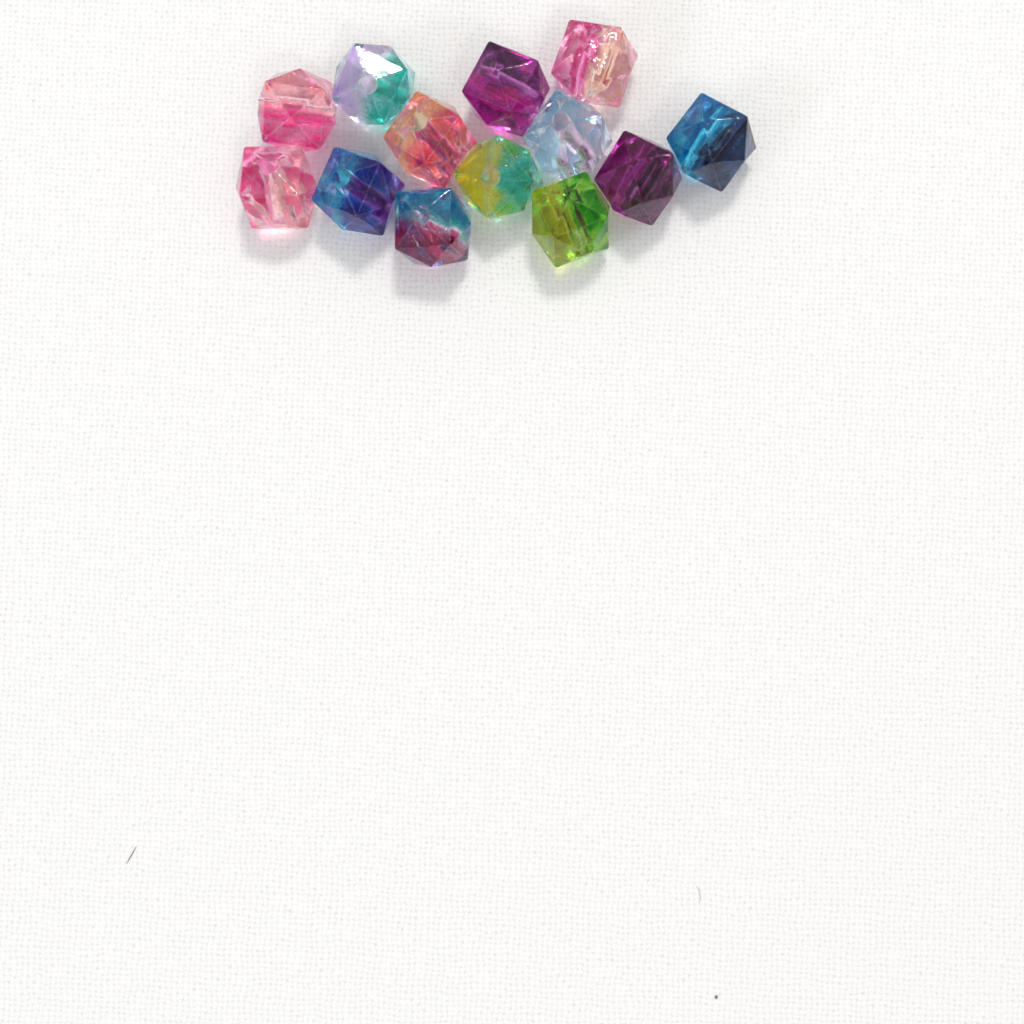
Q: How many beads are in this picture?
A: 13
